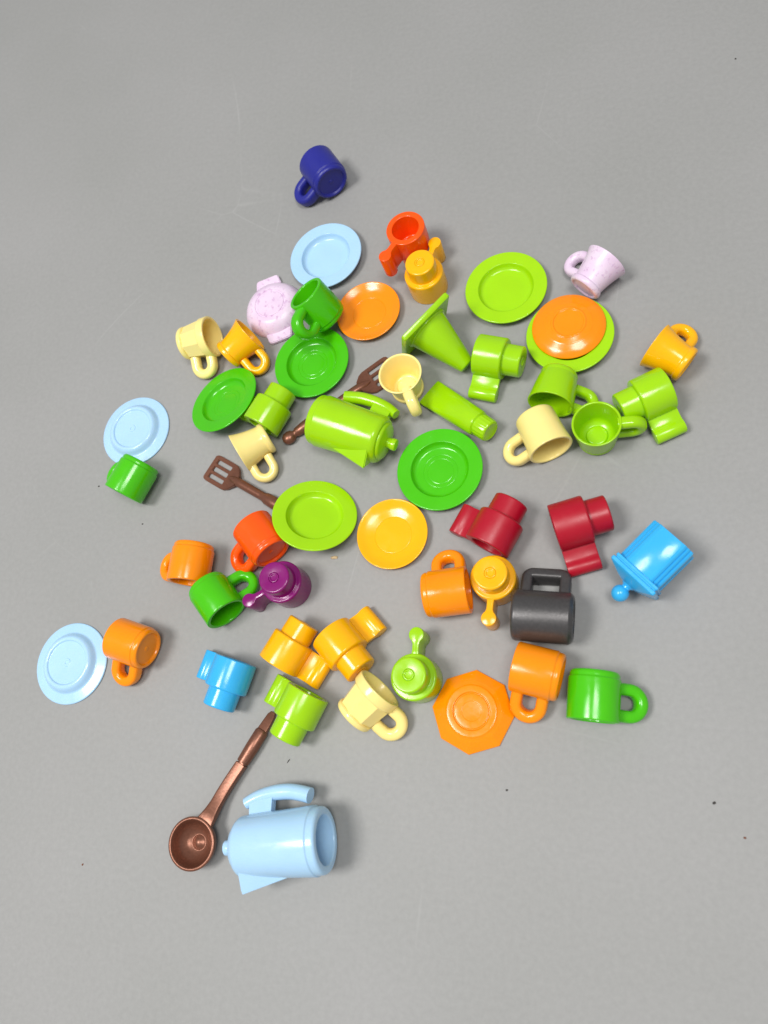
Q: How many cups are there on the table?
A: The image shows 35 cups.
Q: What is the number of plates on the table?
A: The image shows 13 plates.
